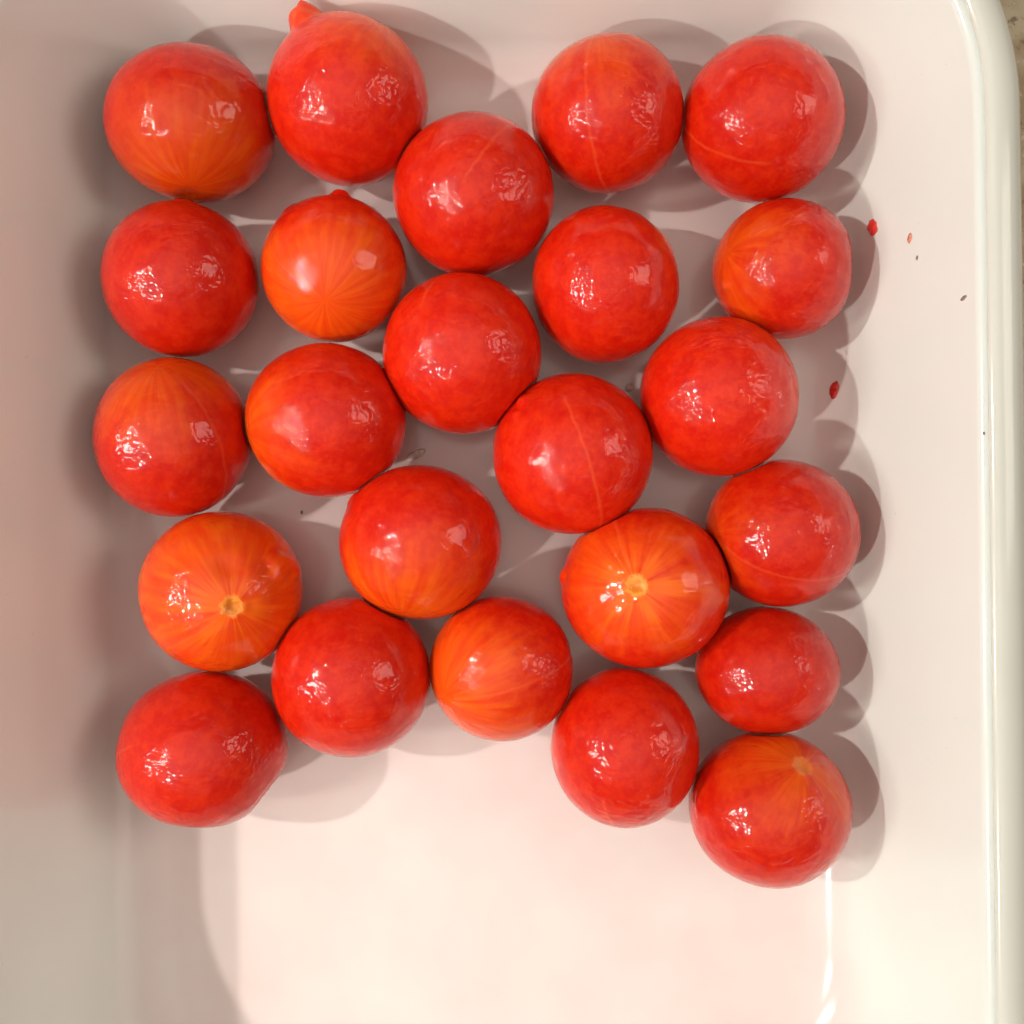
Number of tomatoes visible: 24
